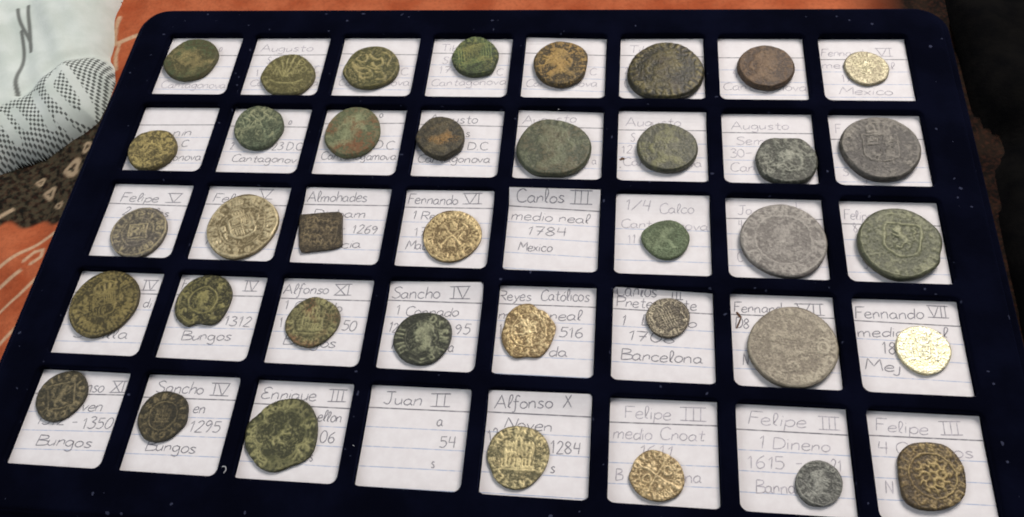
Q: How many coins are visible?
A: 38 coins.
